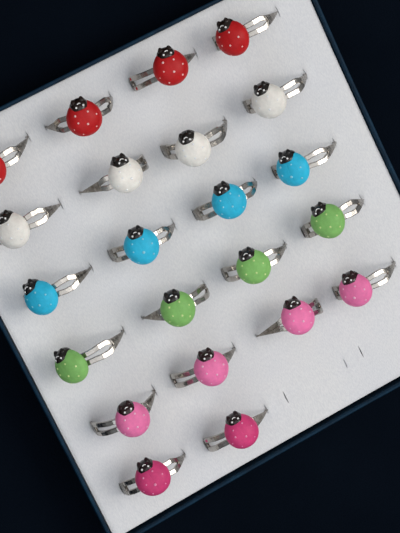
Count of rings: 22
